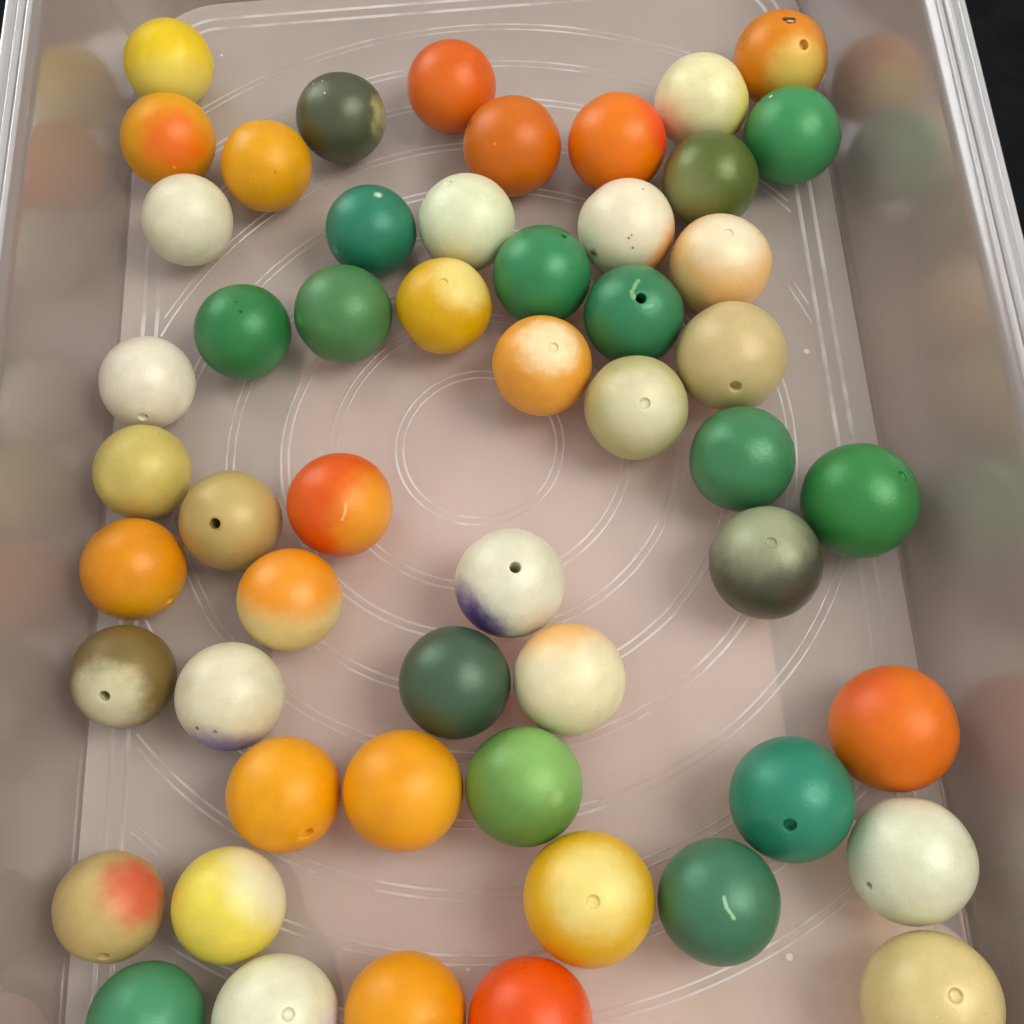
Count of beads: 53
